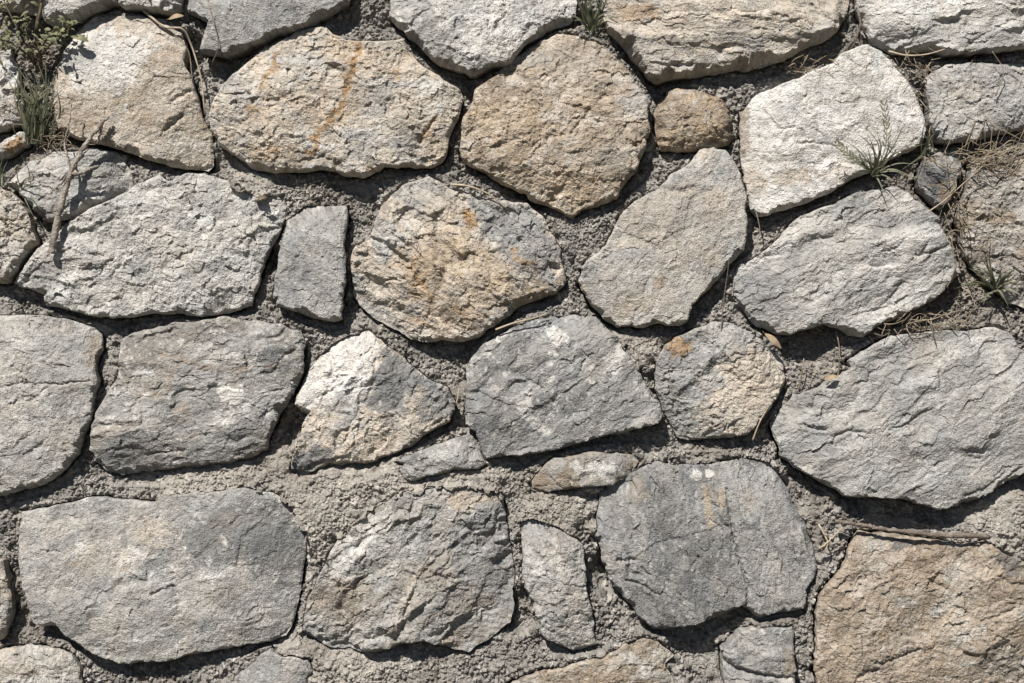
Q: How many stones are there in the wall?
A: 41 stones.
